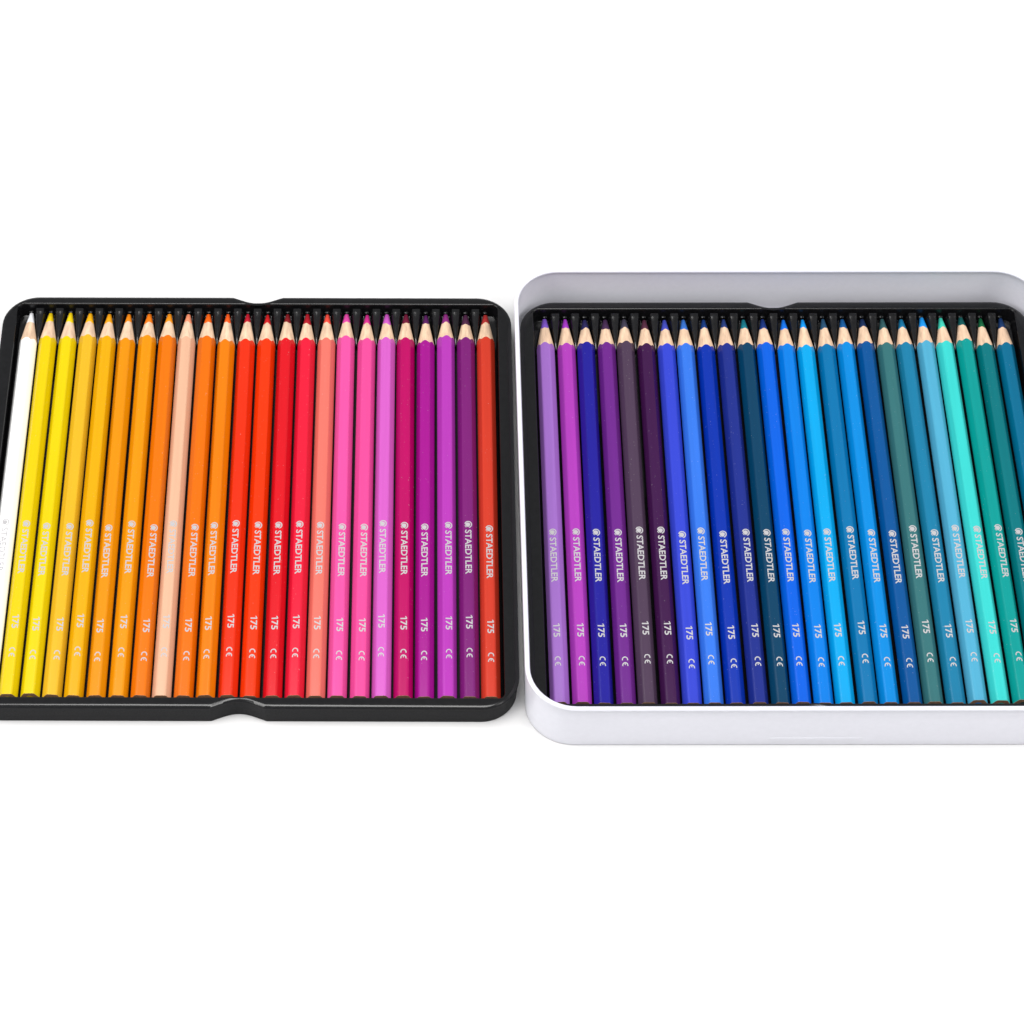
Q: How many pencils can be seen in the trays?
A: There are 48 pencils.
